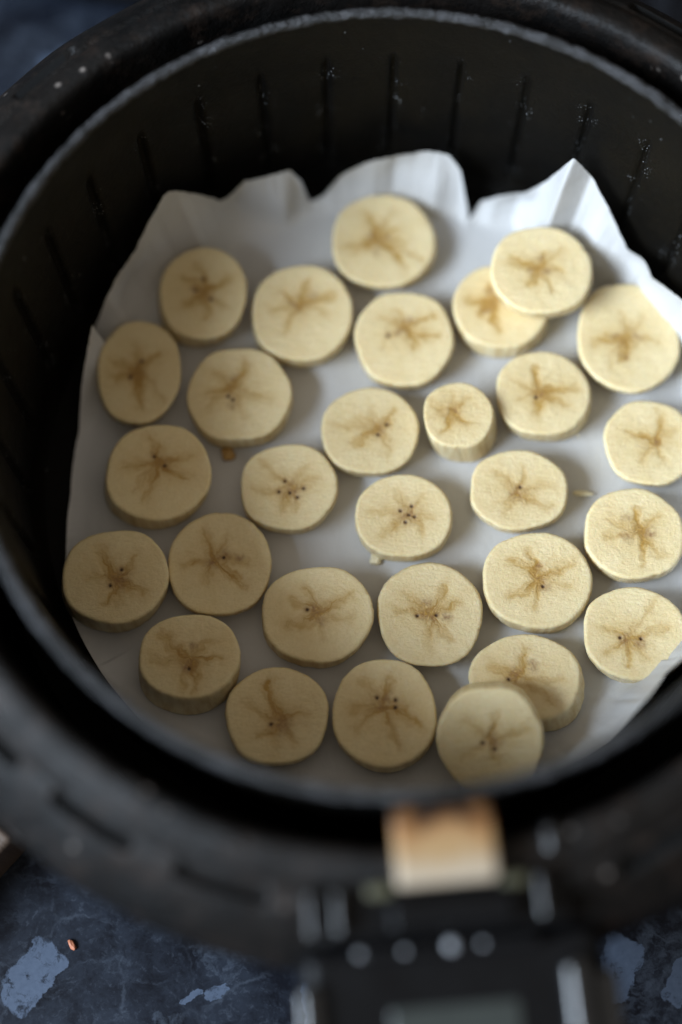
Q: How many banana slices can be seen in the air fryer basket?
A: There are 29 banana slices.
